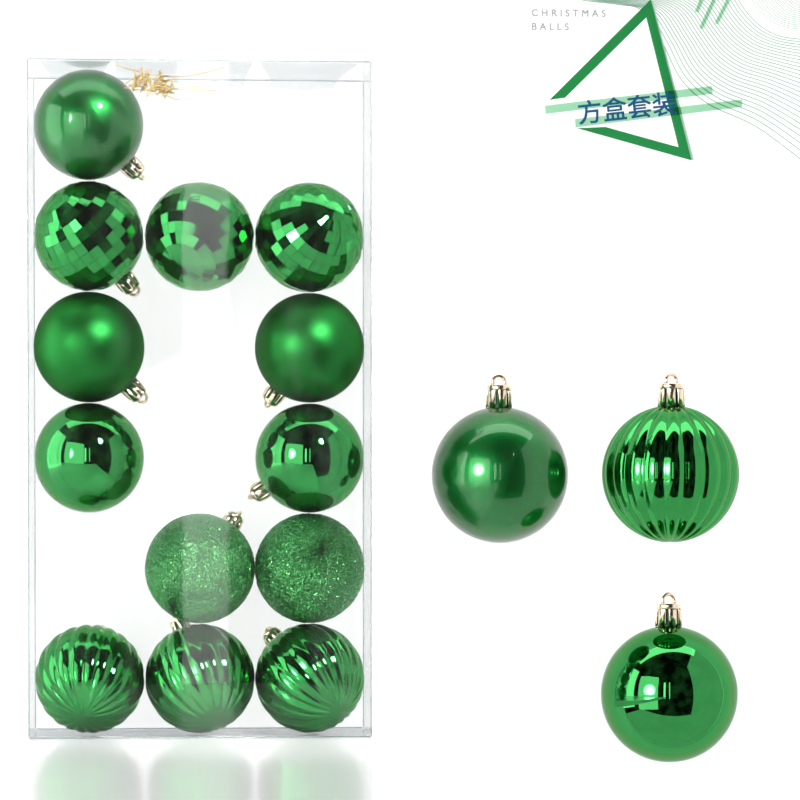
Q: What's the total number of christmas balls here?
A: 16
